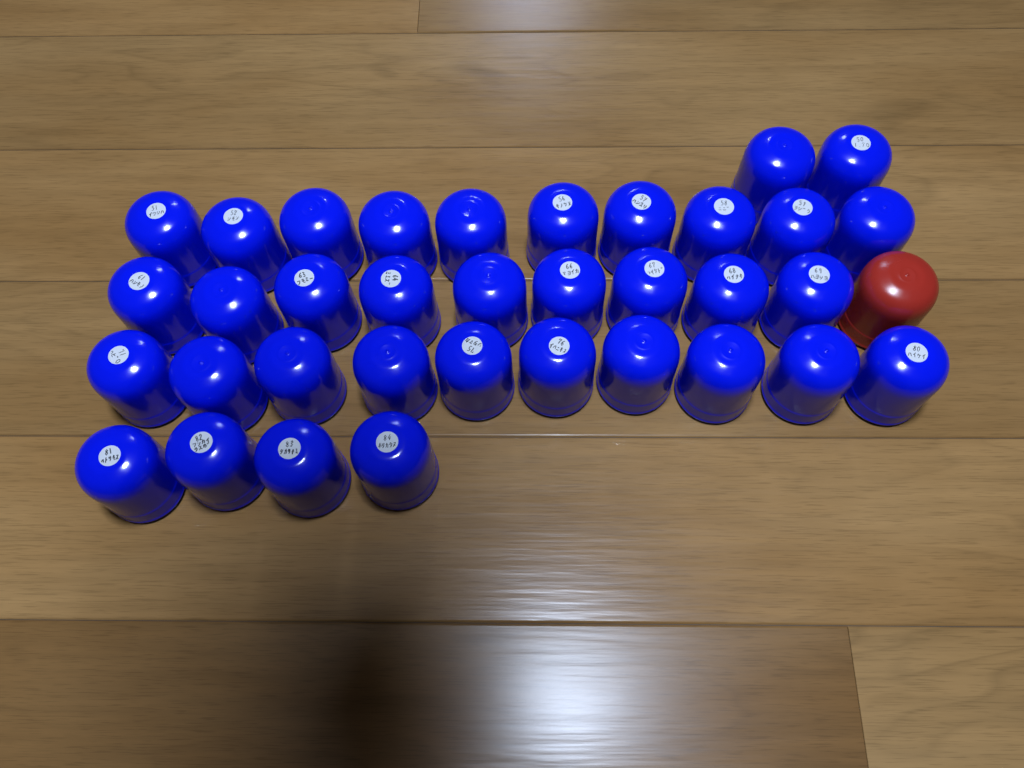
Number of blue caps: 35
